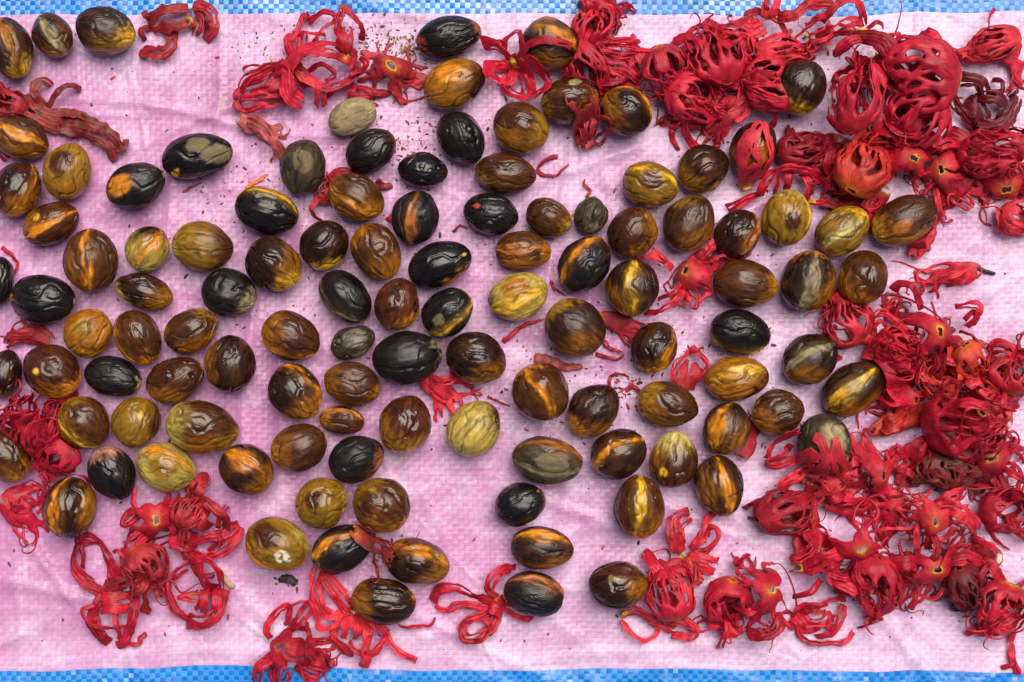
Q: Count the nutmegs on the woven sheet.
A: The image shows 112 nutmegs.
